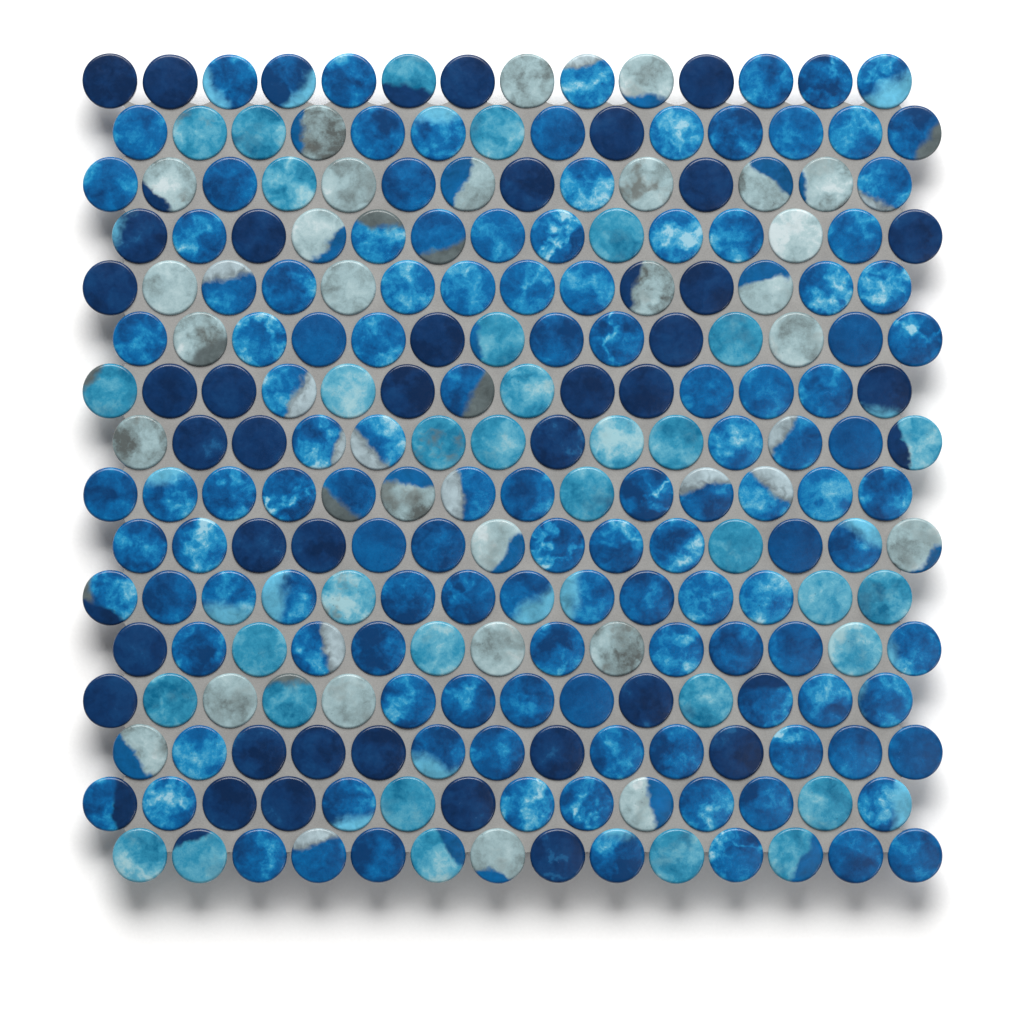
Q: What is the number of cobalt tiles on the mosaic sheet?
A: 125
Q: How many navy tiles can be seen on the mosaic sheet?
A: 37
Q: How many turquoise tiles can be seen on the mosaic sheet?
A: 34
